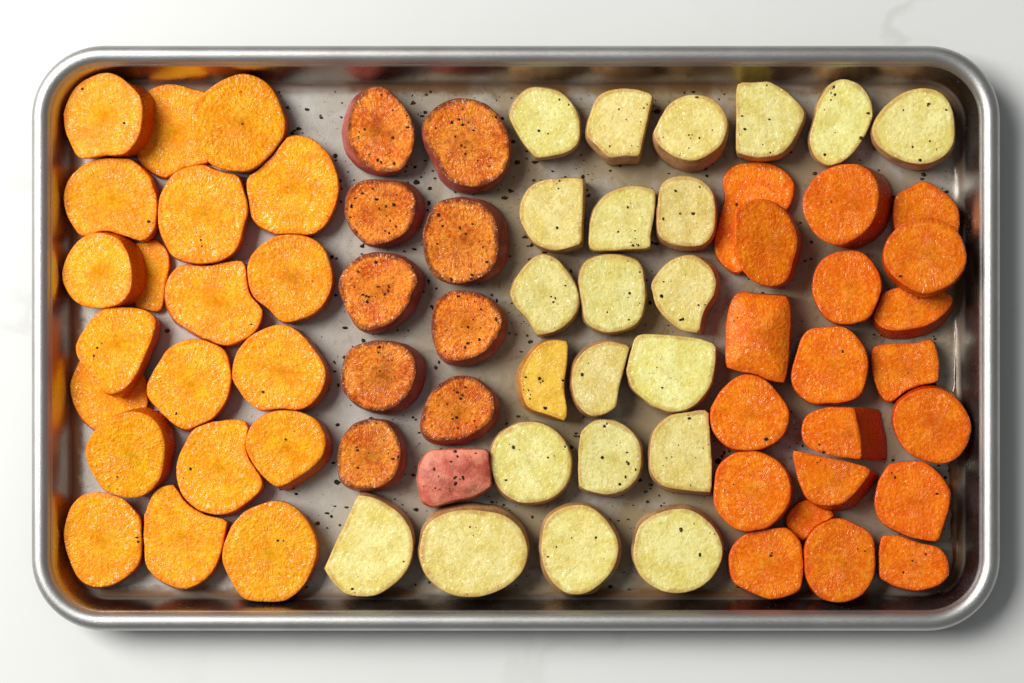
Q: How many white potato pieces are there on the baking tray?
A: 22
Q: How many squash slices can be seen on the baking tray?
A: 20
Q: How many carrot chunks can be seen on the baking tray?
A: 20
